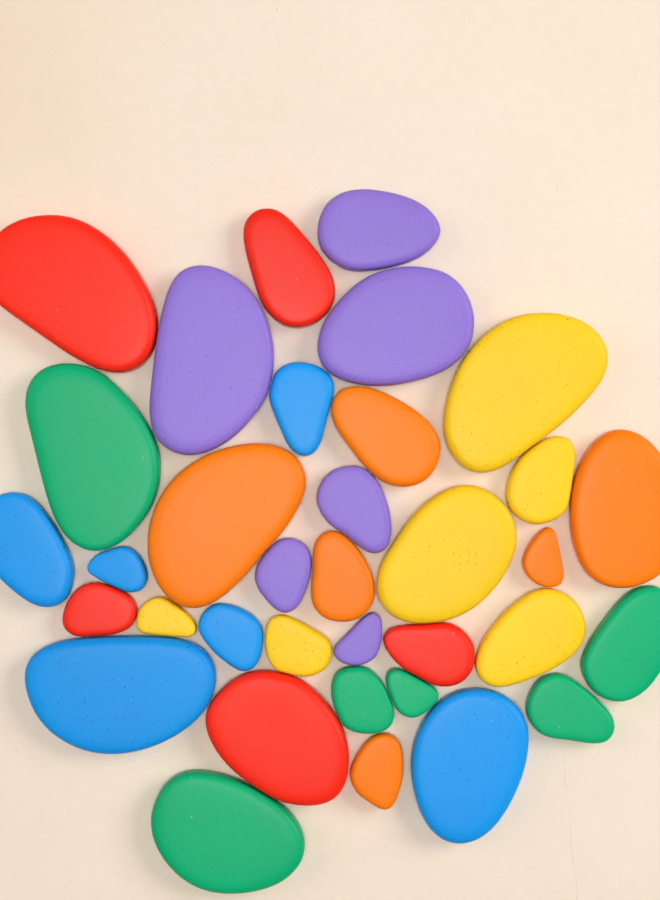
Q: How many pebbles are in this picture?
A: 35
